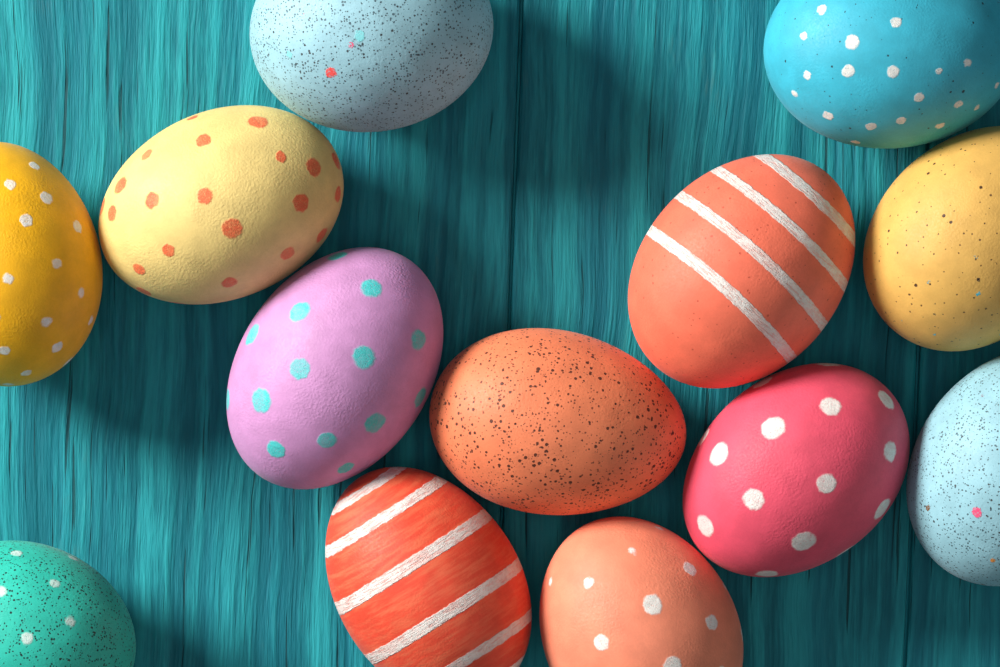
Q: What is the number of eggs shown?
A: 13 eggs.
